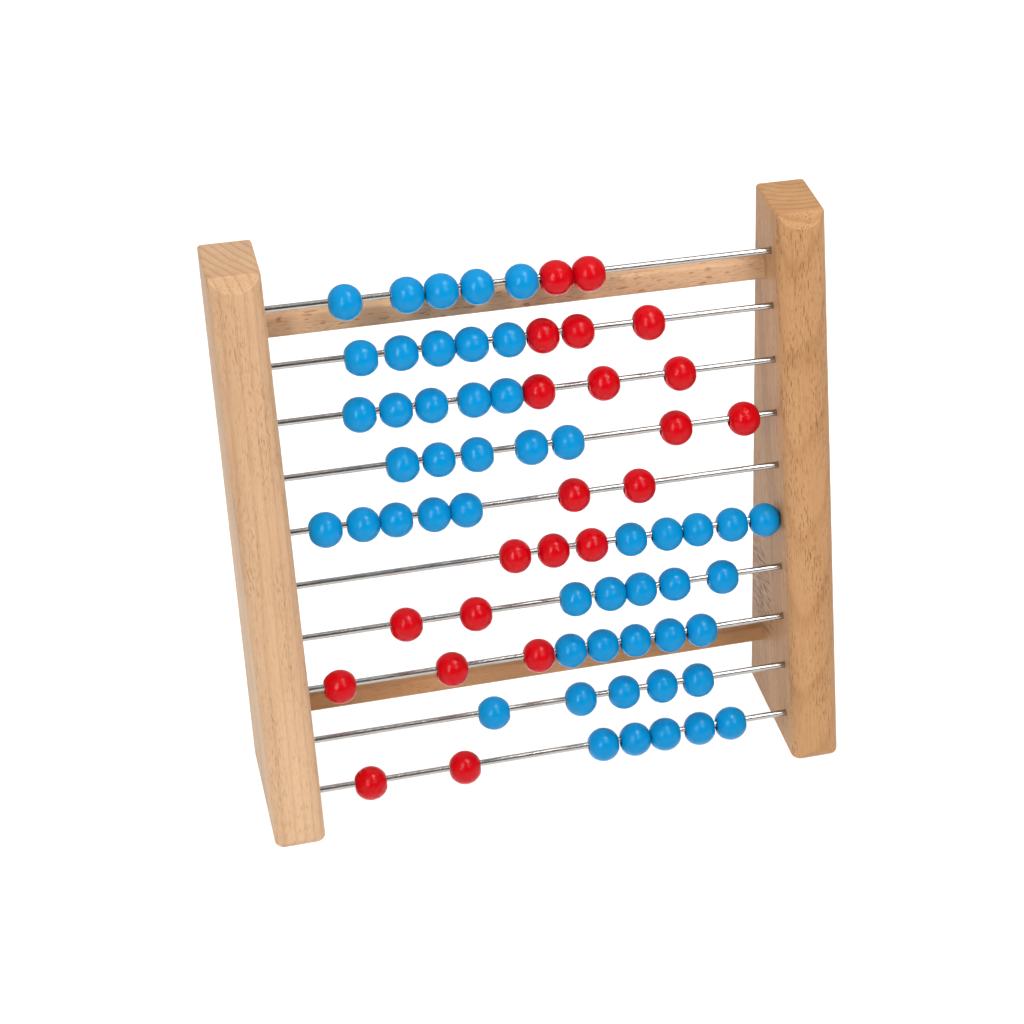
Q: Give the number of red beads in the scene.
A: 22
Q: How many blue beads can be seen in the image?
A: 50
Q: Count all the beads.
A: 72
